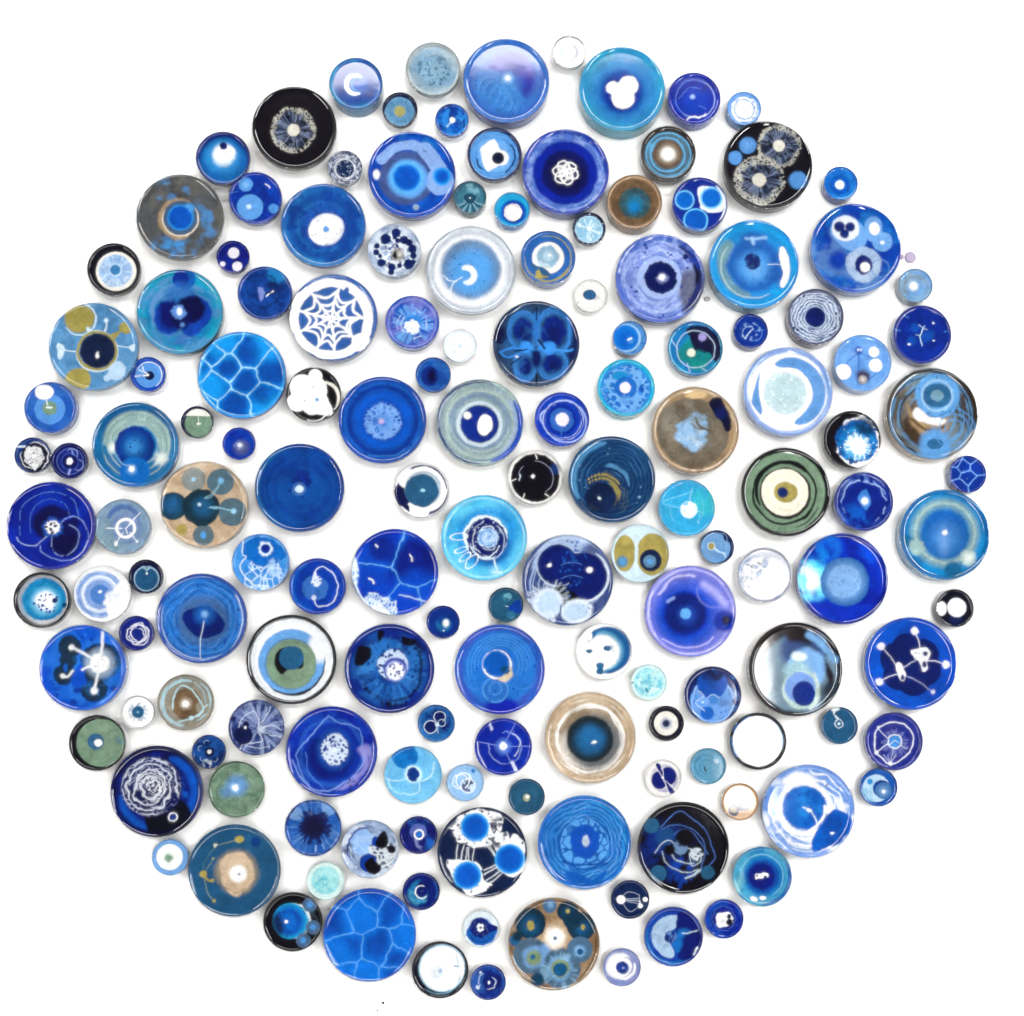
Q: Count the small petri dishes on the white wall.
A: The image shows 49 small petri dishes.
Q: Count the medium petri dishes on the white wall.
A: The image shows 50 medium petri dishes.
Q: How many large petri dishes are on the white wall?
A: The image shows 51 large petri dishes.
